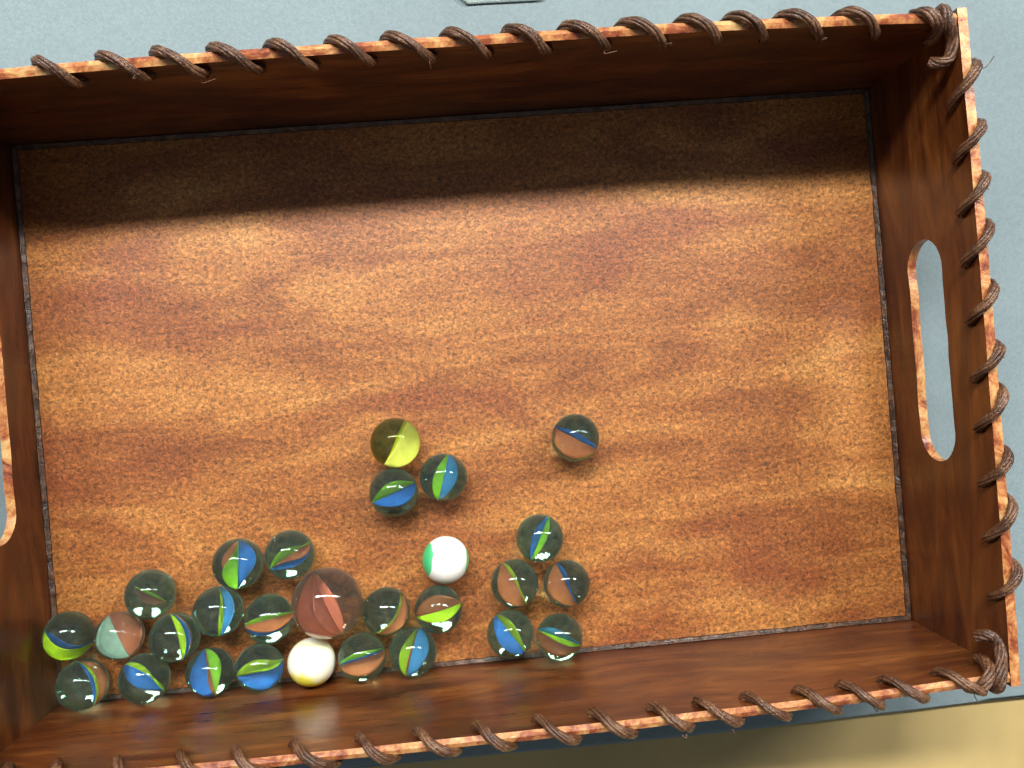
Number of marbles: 28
